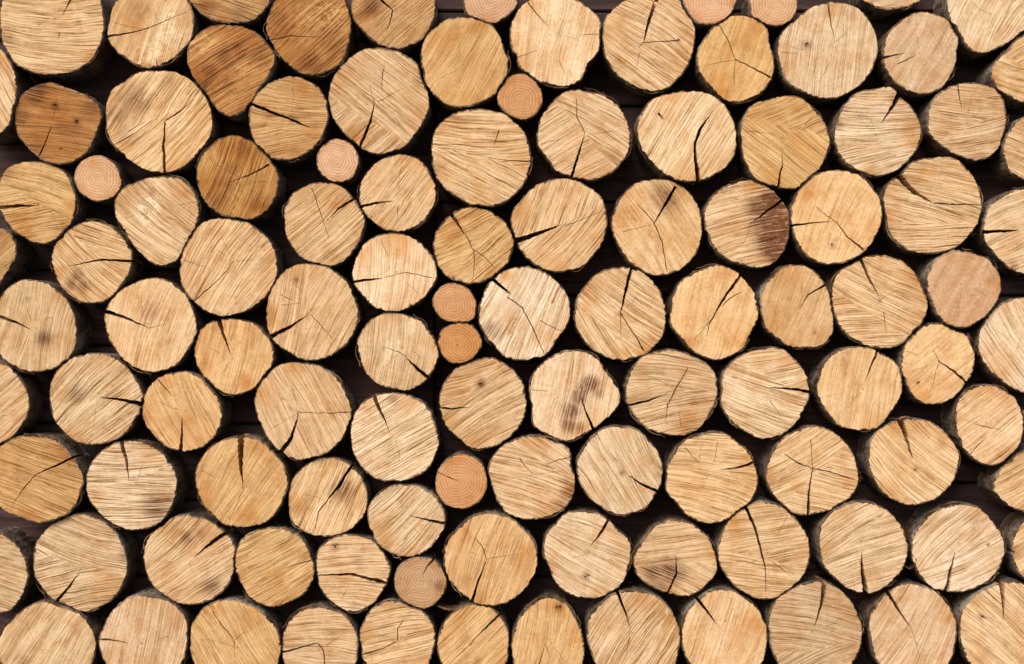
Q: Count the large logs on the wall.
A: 102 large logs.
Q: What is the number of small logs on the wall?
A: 10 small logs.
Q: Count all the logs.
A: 112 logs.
